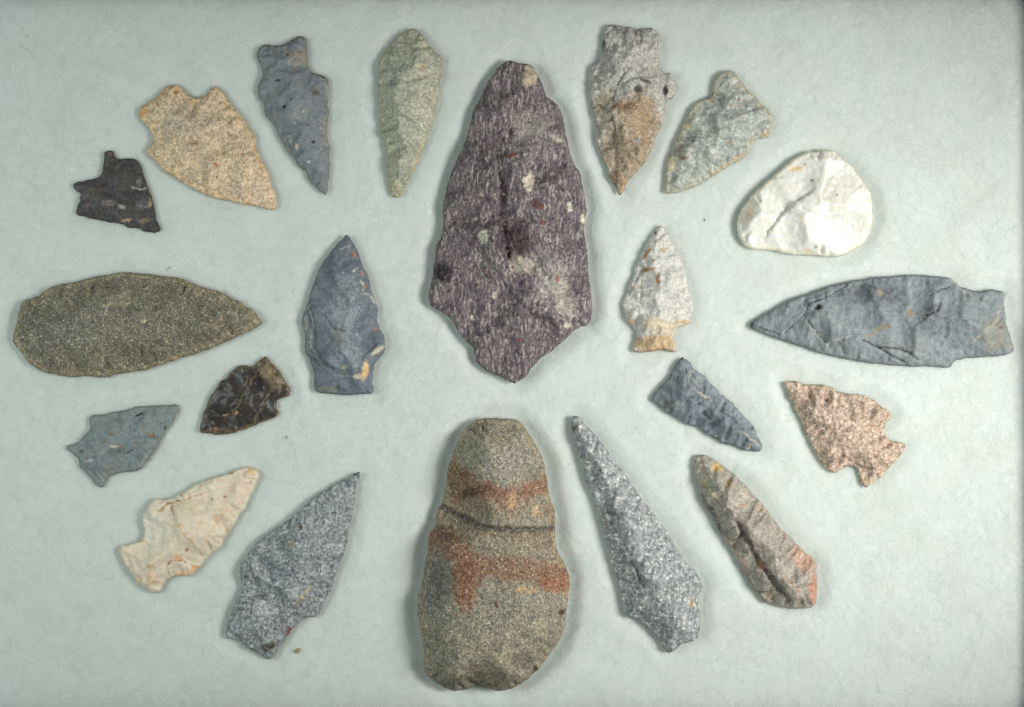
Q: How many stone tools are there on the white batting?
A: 21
